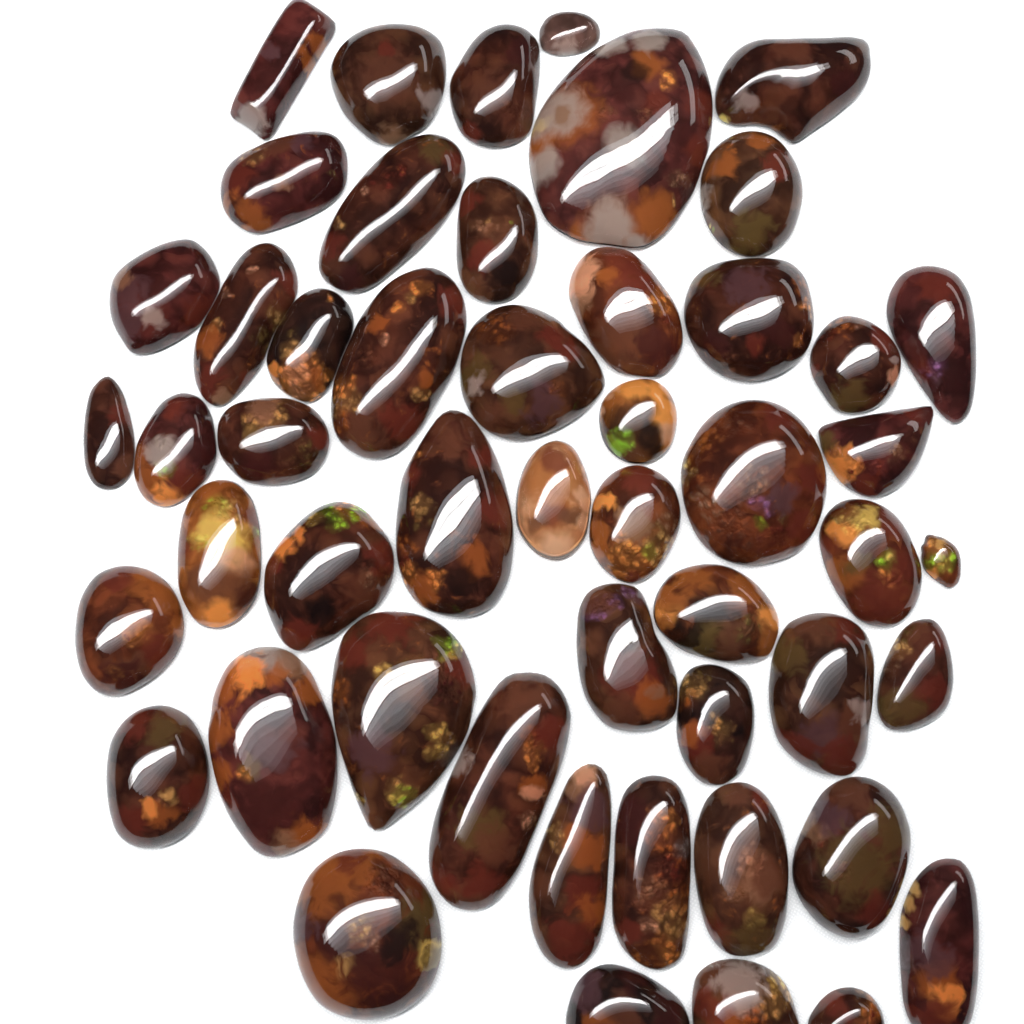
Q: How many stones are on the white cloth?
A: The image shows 51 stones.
